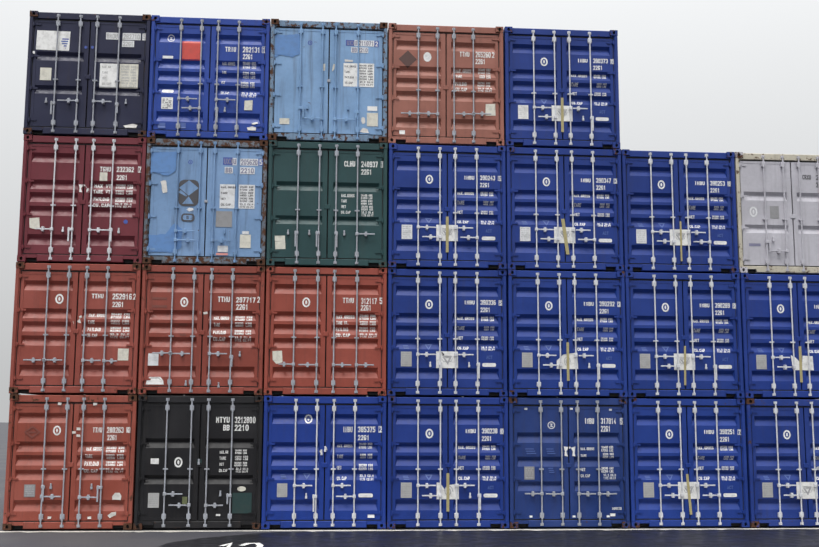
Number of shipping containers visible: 26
